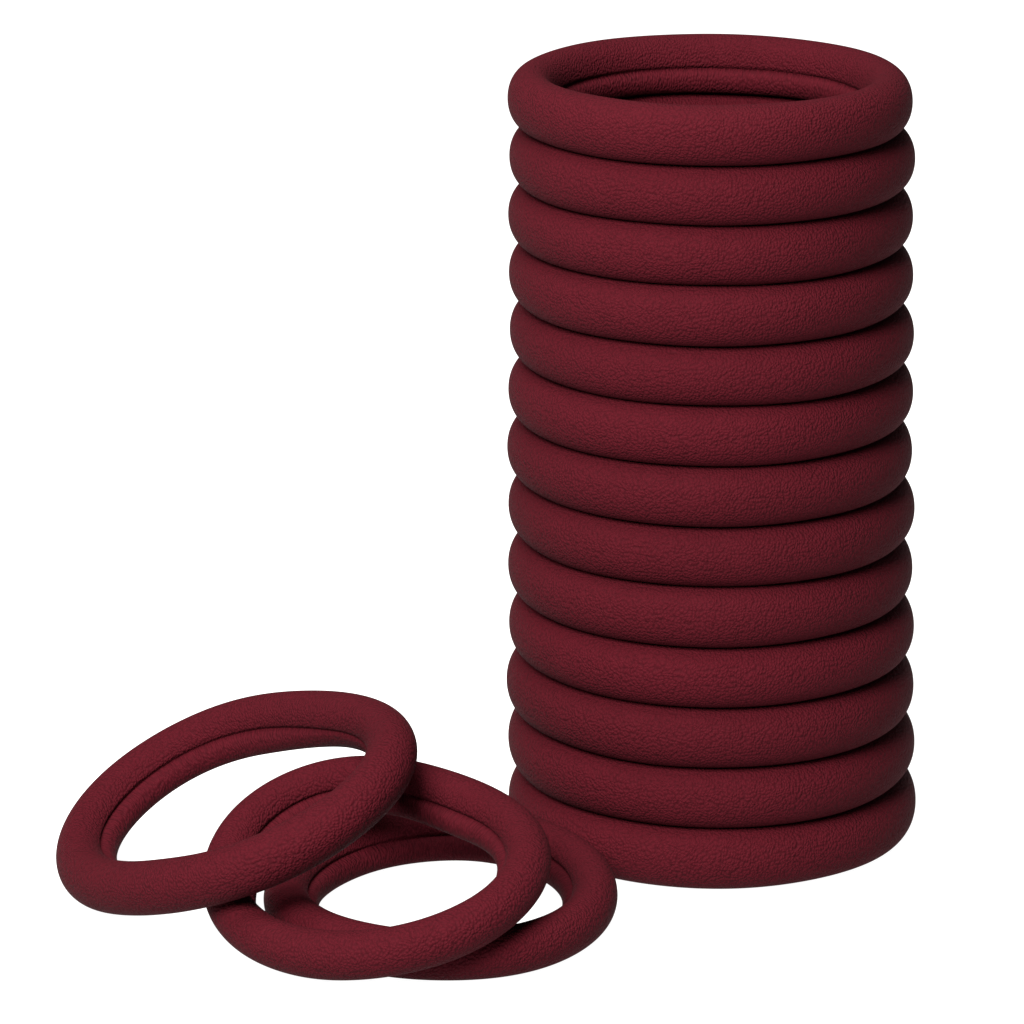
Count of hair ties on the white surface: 16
